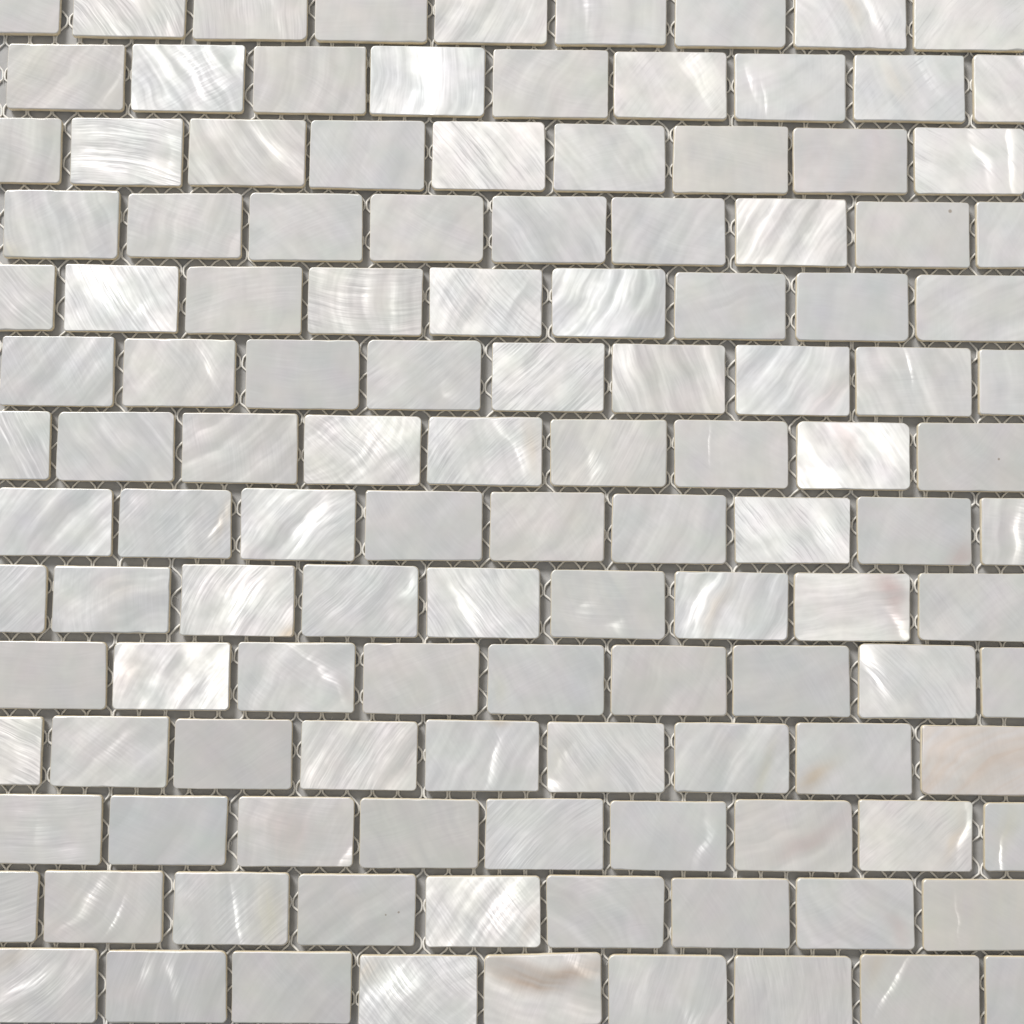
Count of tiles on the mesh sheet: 126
